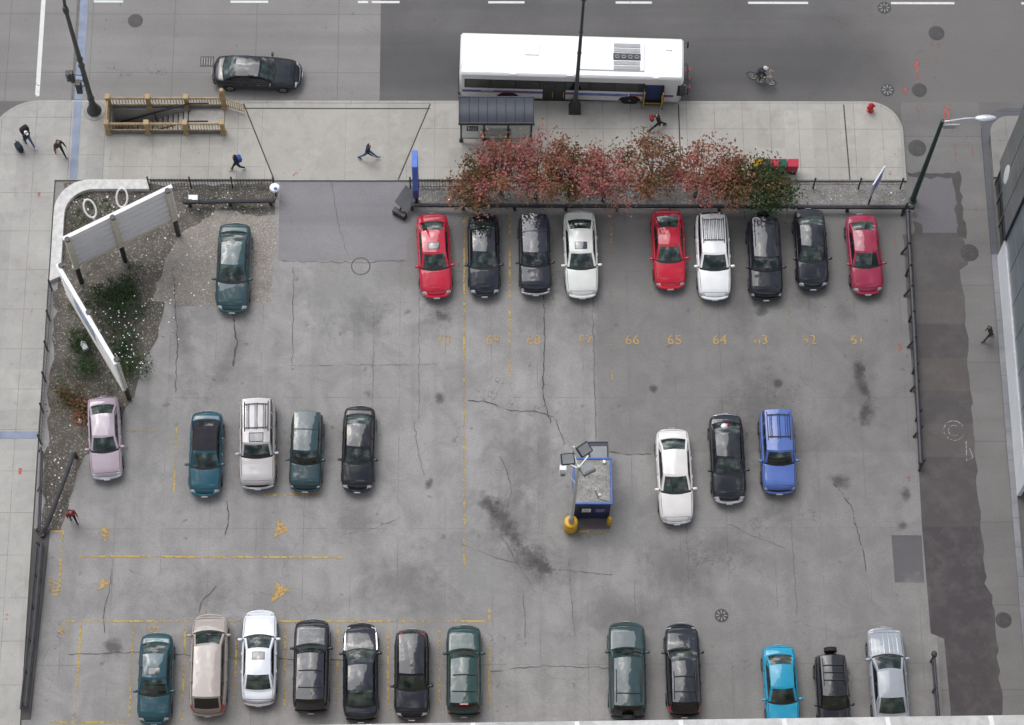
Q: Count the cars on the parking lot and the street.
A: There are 31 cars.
